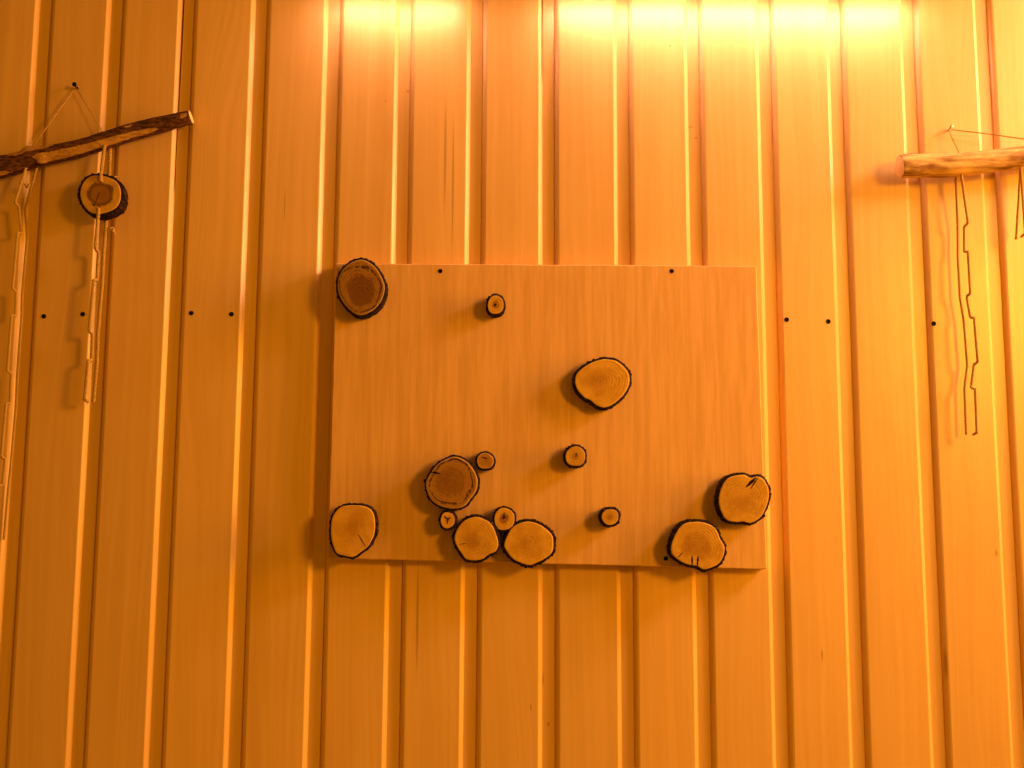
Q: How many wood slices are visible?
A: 15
